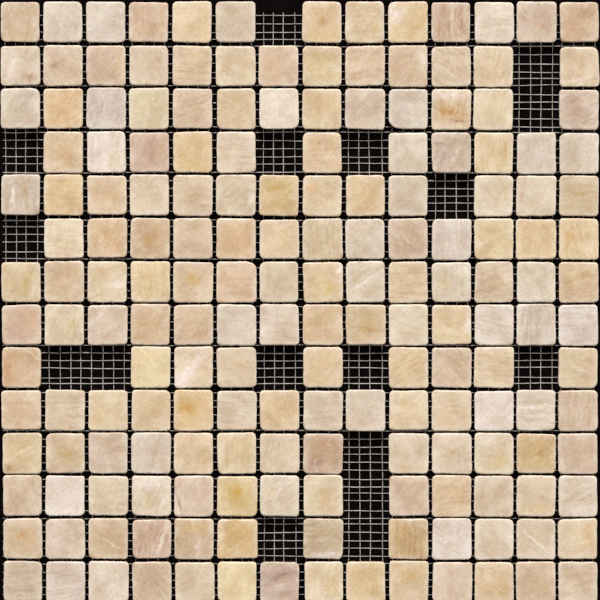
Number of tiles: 179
